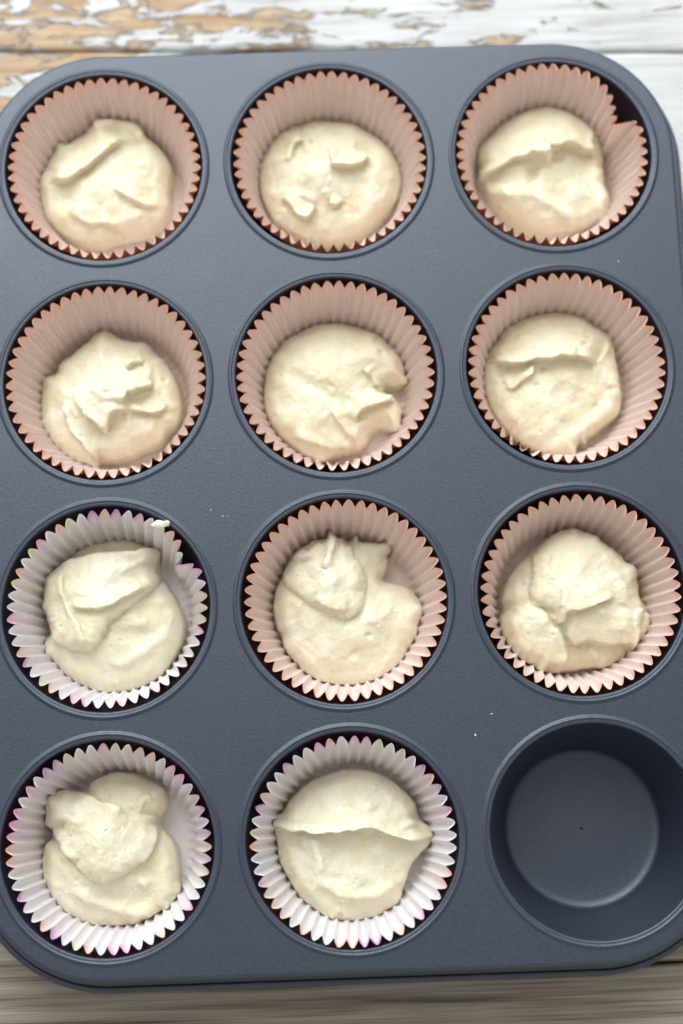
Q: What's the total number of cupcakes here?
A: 11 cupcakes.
